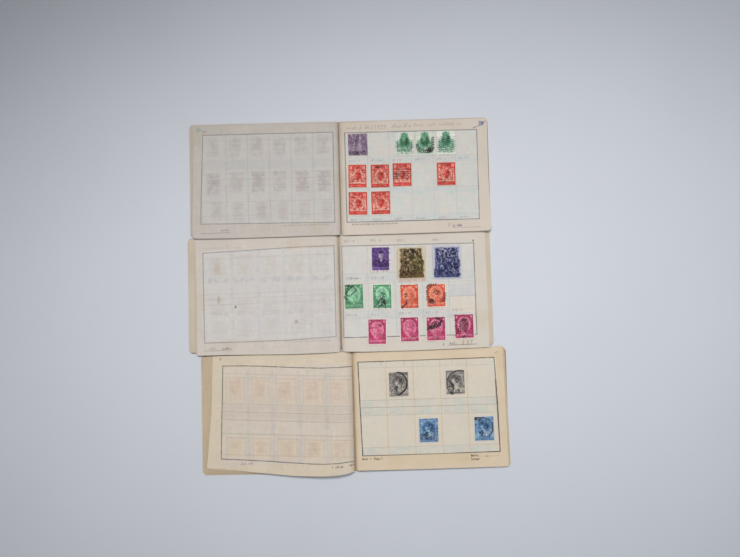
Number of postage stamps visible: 25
